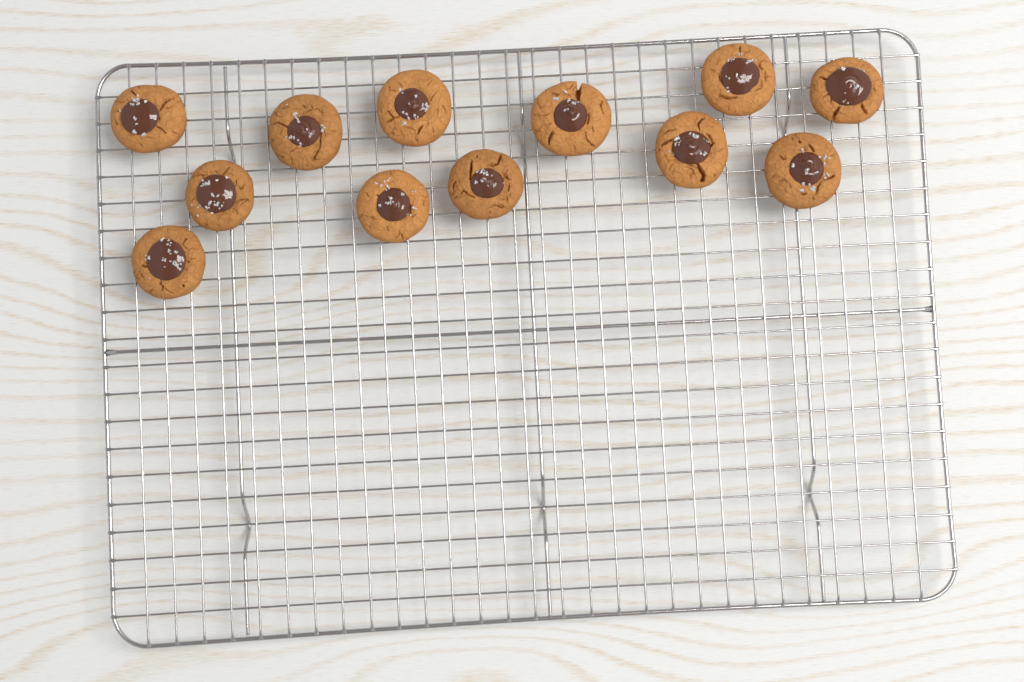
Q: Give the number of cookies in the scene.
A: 12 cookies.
